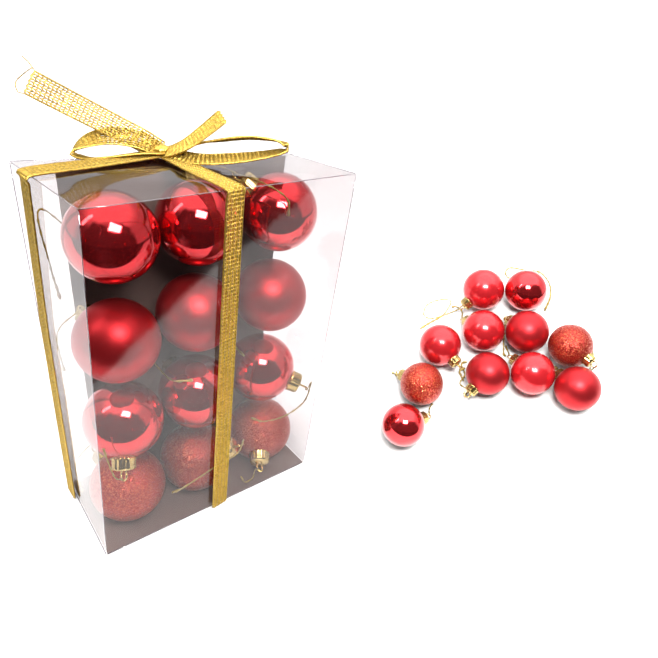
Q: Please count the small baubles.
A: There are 11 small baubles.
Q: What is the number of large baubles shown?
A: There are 12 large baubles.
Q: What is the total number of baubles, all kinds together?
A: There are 23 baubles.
